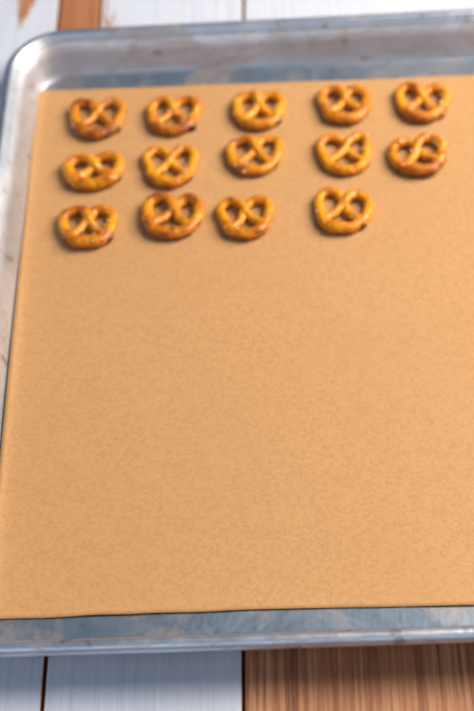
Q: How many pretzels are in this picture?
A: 14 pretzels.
